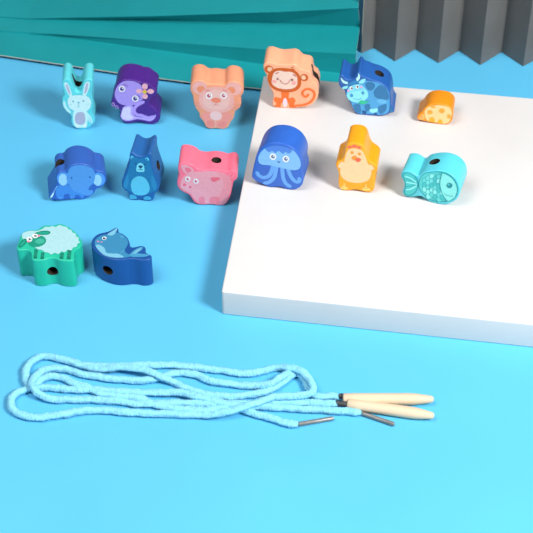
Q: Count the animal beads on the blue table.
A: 14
